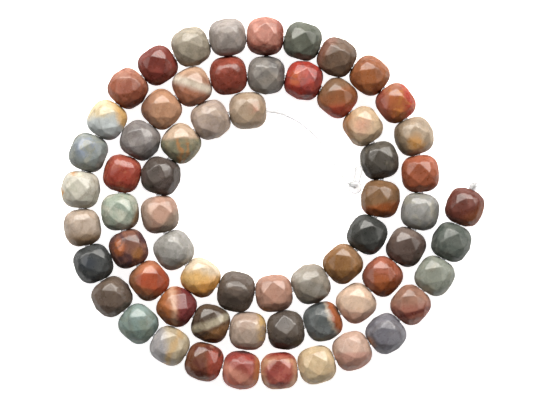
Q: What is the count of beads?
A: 64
